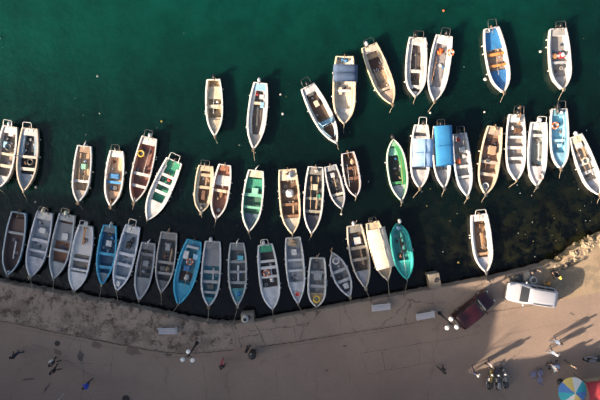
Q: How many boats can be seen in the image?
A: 50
